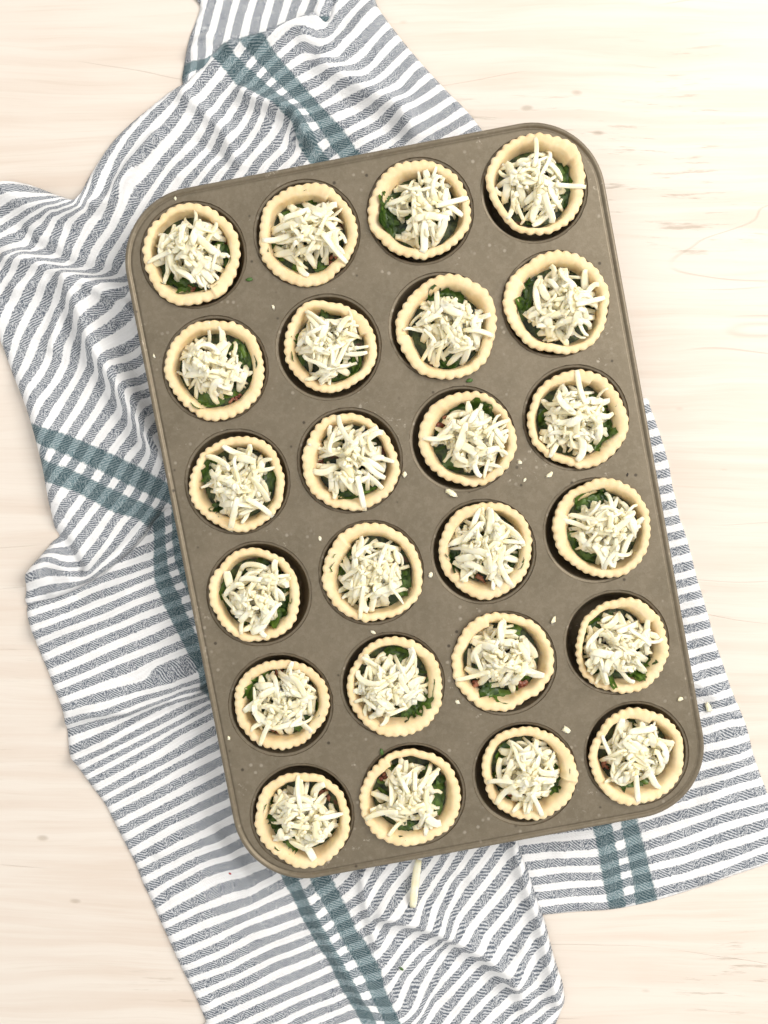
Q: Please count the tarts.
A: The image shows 24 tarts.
